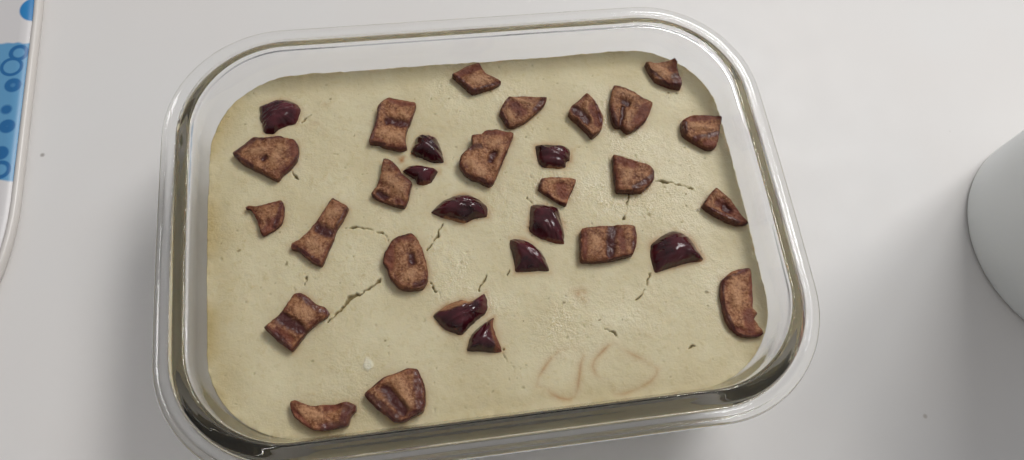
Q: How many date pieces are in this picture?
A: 31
